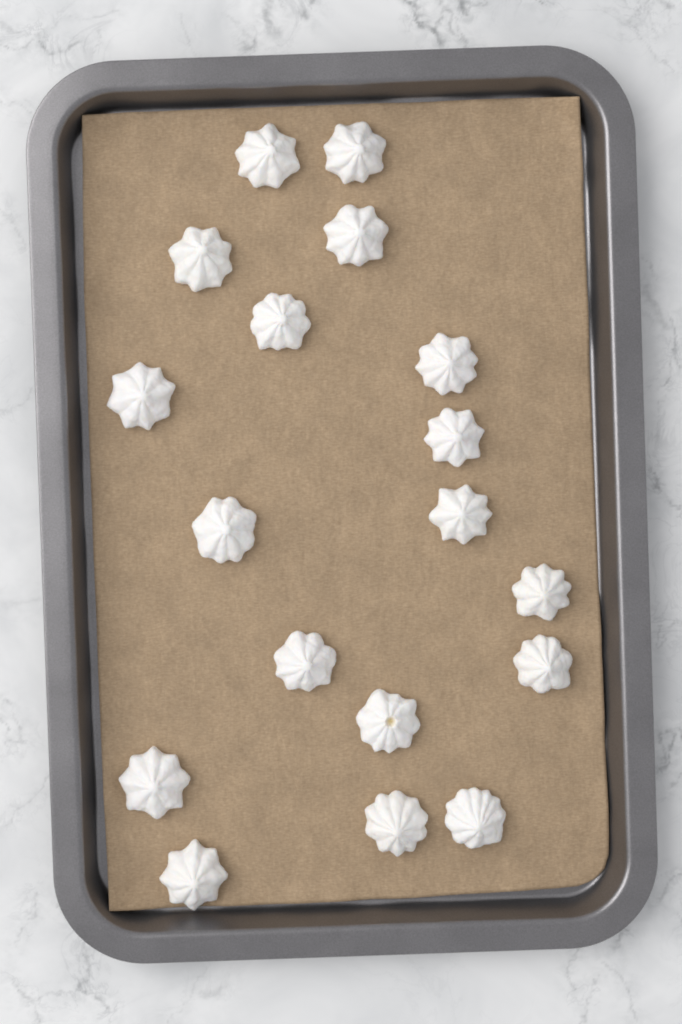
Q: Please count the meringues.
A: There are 18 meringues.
